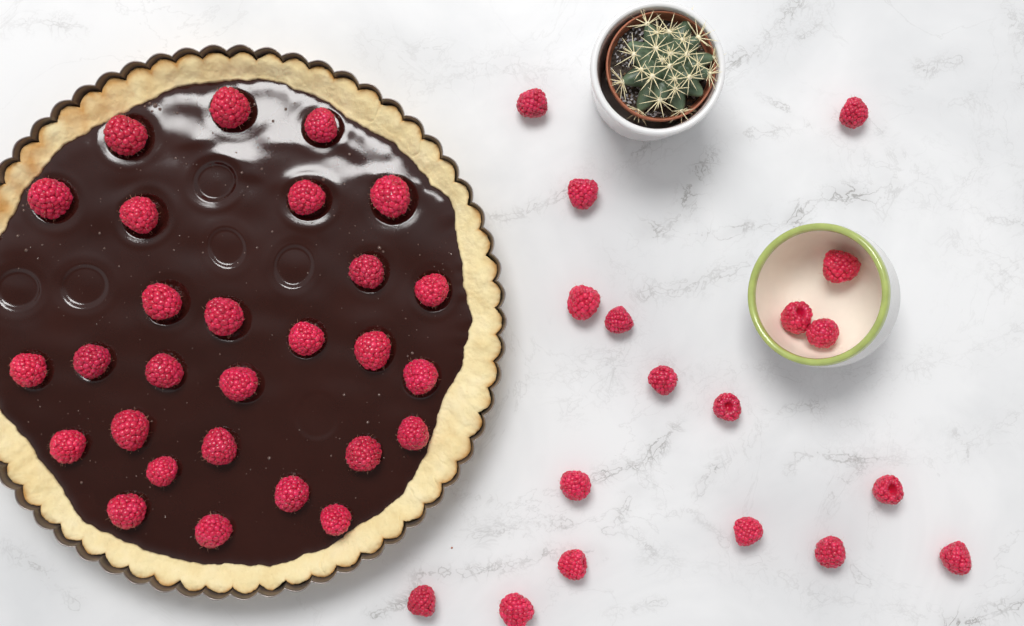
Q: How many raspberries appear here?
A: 46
